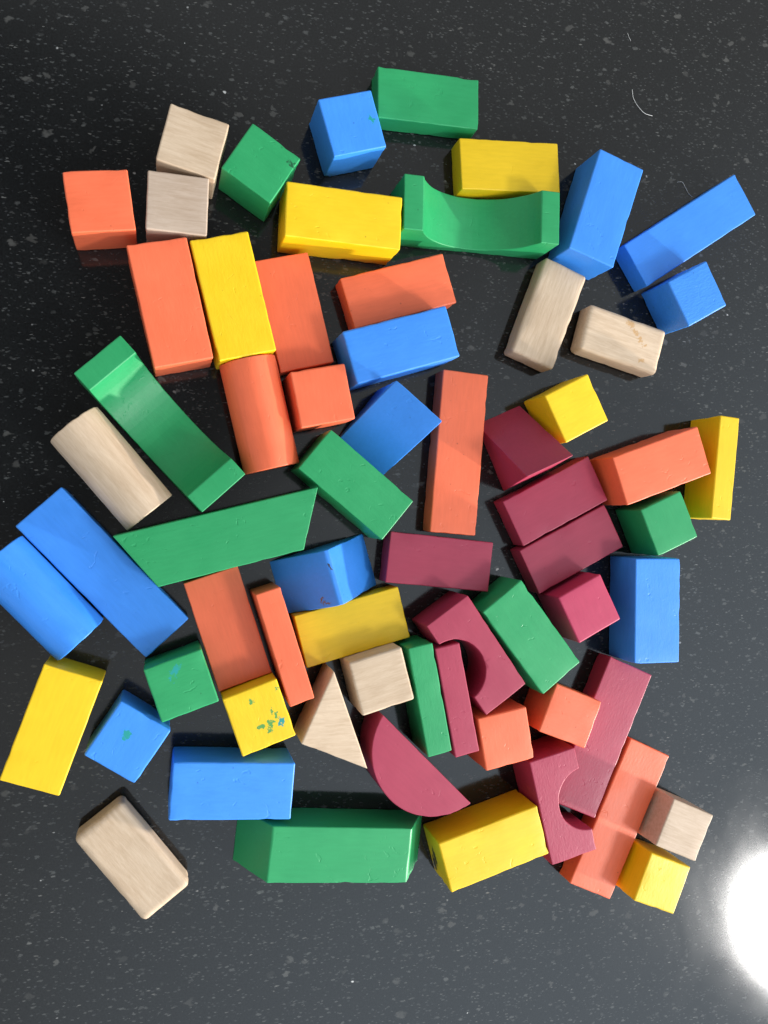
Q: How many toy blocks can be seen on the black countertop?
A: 65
